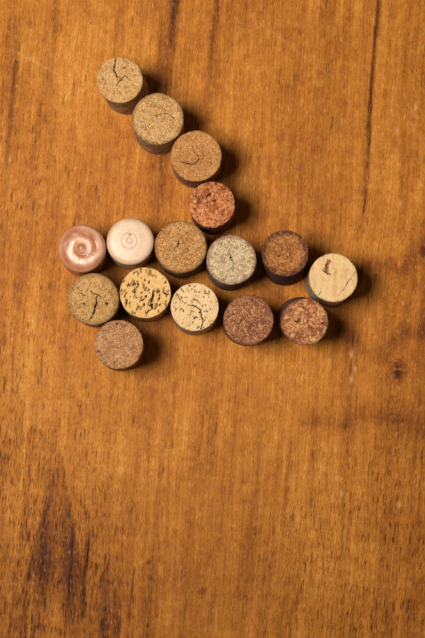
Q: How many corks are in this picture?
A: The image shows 16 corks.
